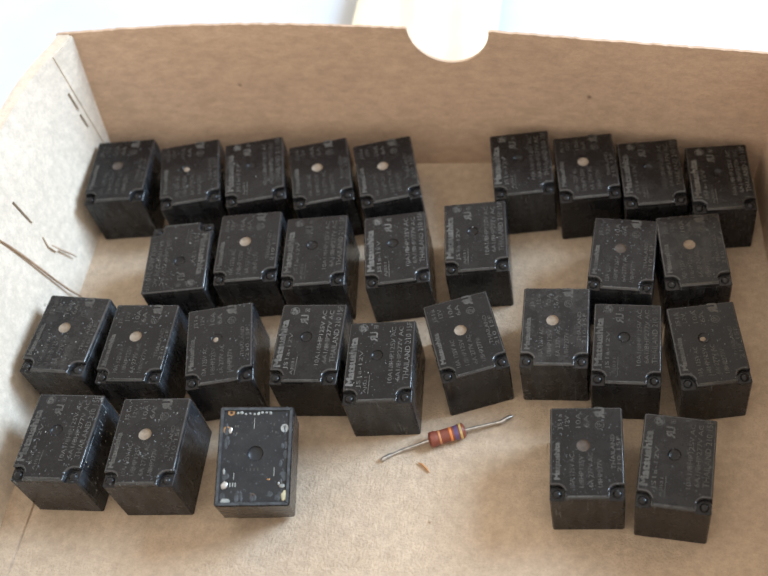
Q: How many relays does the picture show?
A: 30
